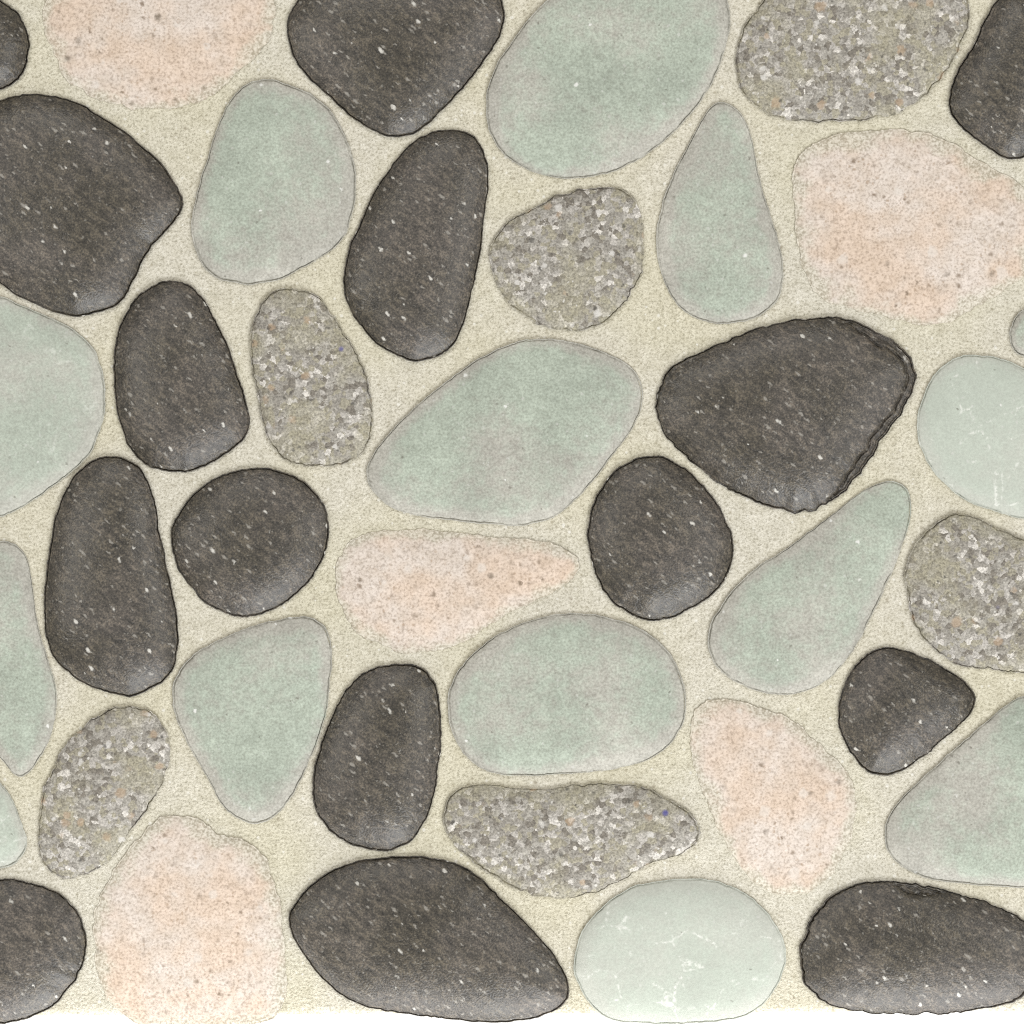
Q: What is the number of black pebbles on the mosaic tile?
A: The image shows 15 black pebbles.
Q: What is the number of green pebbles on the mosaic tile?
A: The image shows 14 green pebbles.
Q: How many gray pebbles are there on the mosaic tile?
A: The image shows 6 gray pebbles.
